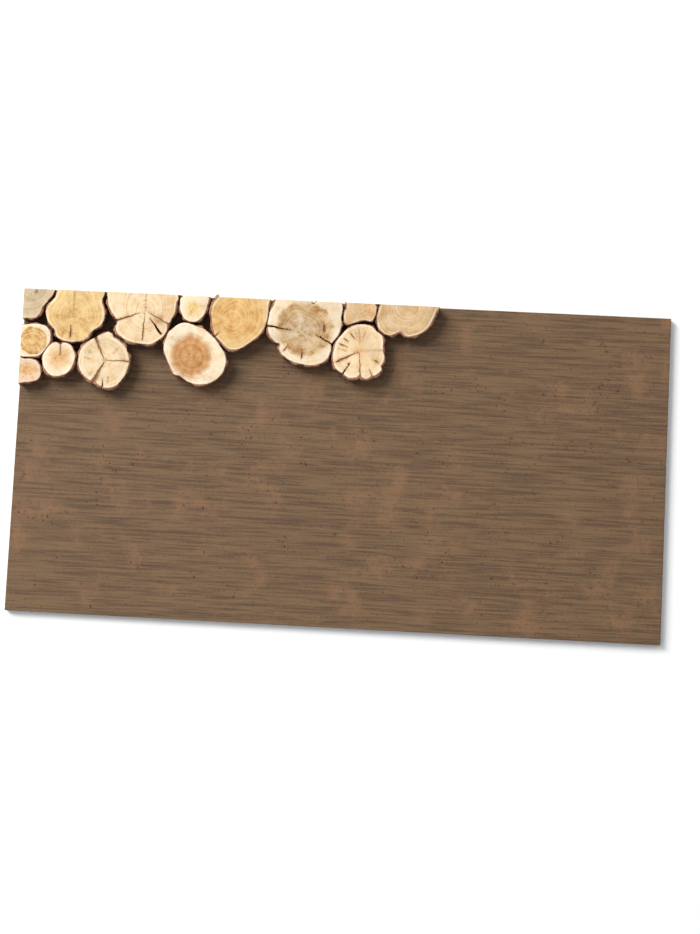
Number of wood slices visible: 14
